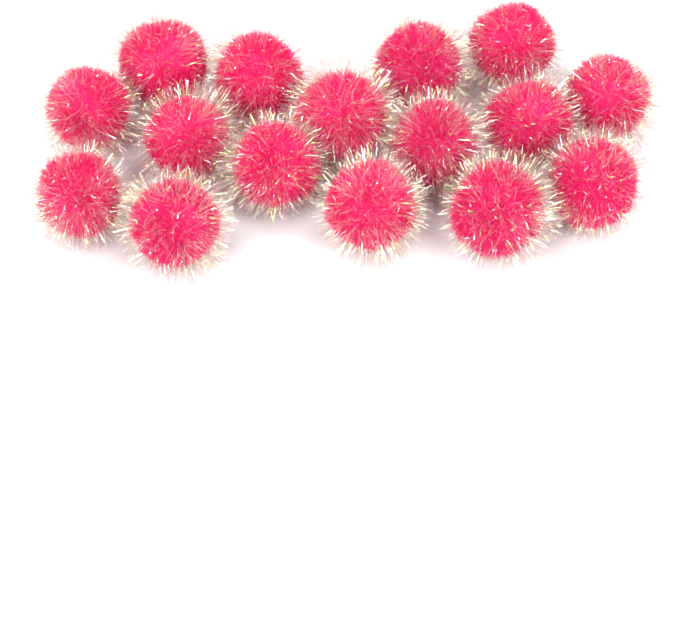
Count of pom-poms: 16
